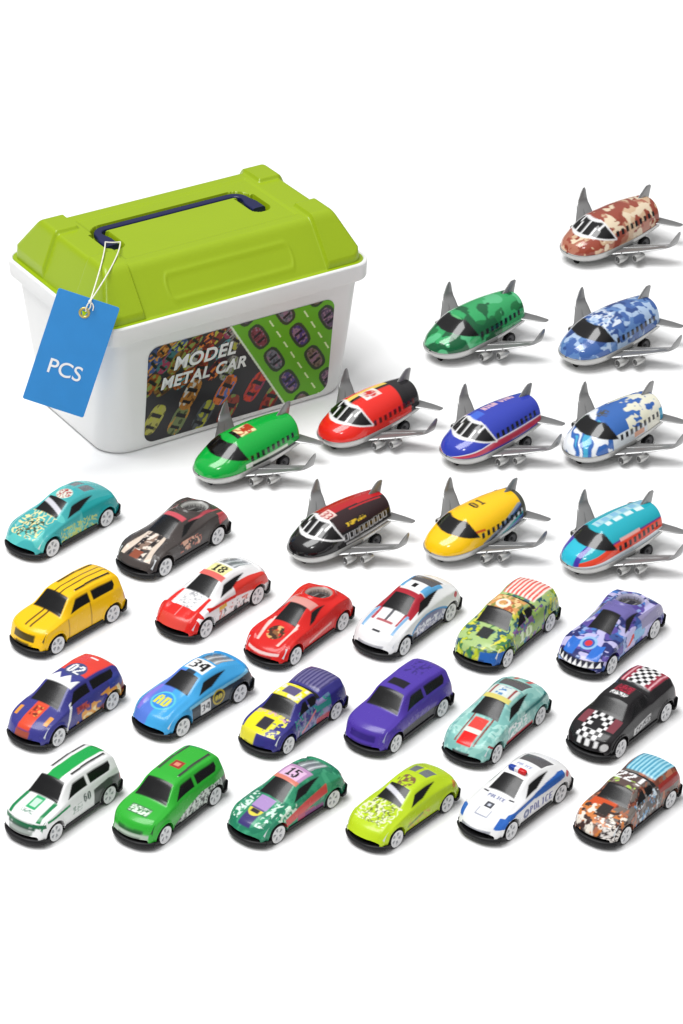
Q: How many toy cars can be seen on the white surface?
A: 20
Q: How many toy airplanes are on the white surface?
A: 10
